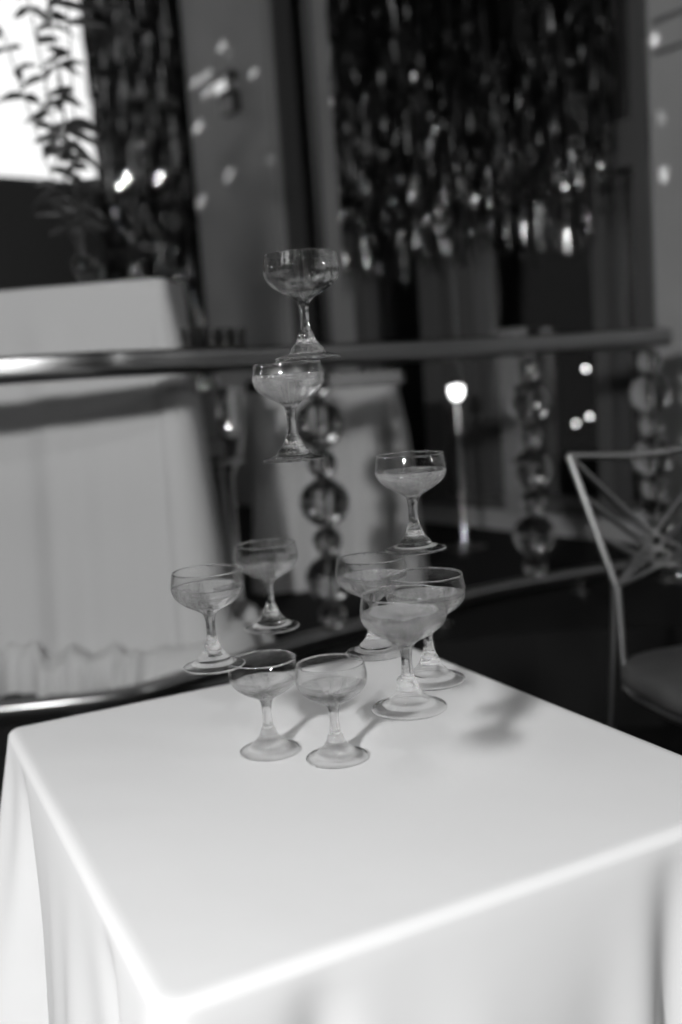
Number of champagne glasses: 10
